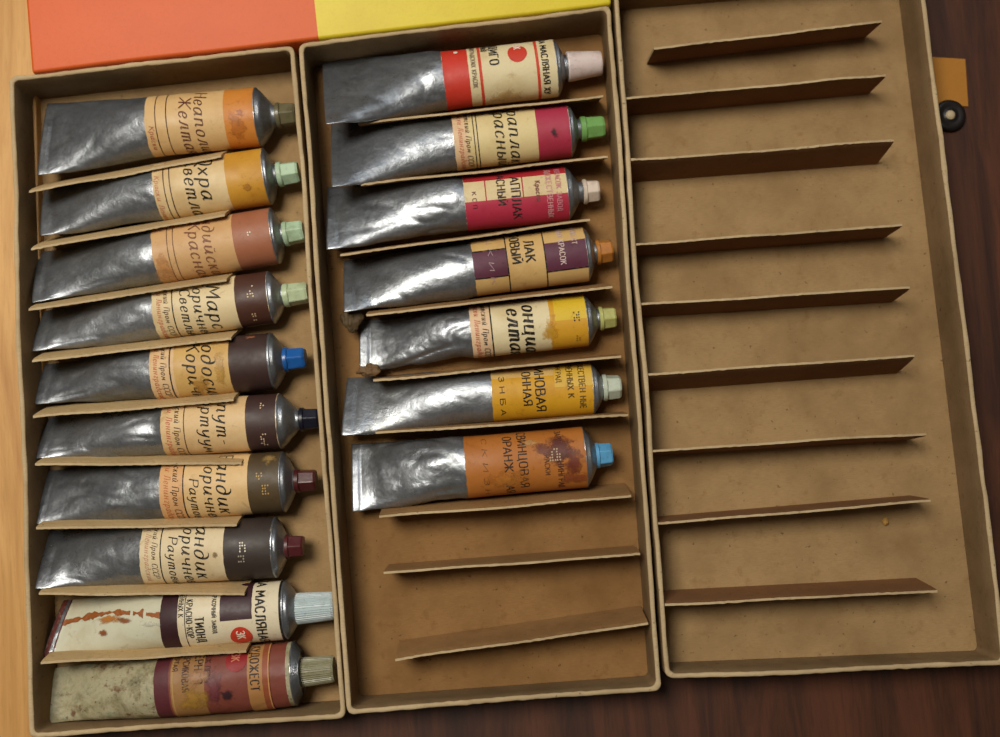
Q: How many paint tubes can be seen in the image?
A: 17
